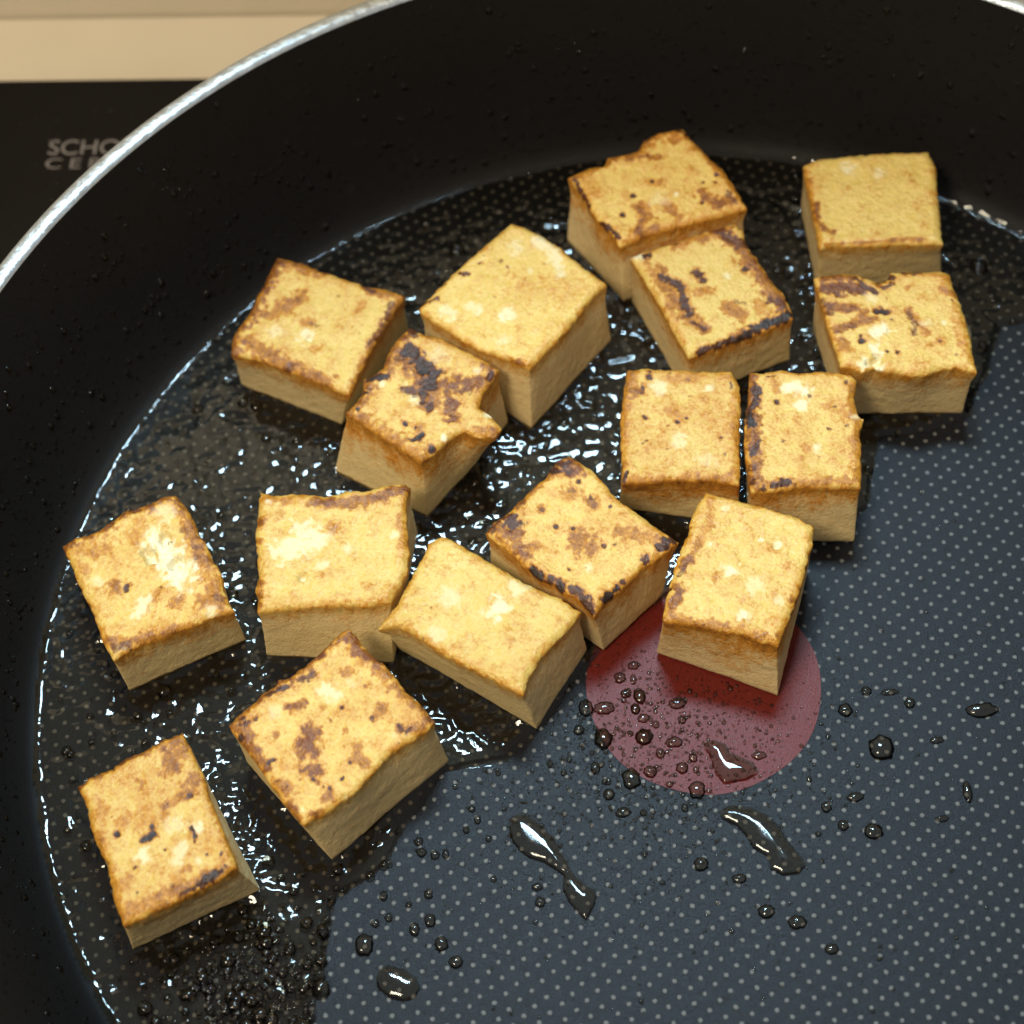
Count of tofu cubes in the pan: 16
